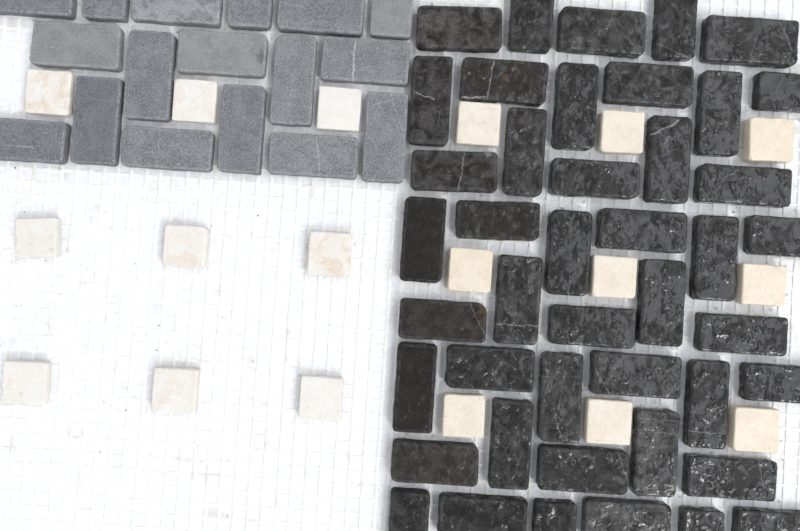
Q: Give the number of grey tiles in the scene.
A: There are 17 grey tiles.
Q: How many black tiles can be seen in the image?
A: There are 44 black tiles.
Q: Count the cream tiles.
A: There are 18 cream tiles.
